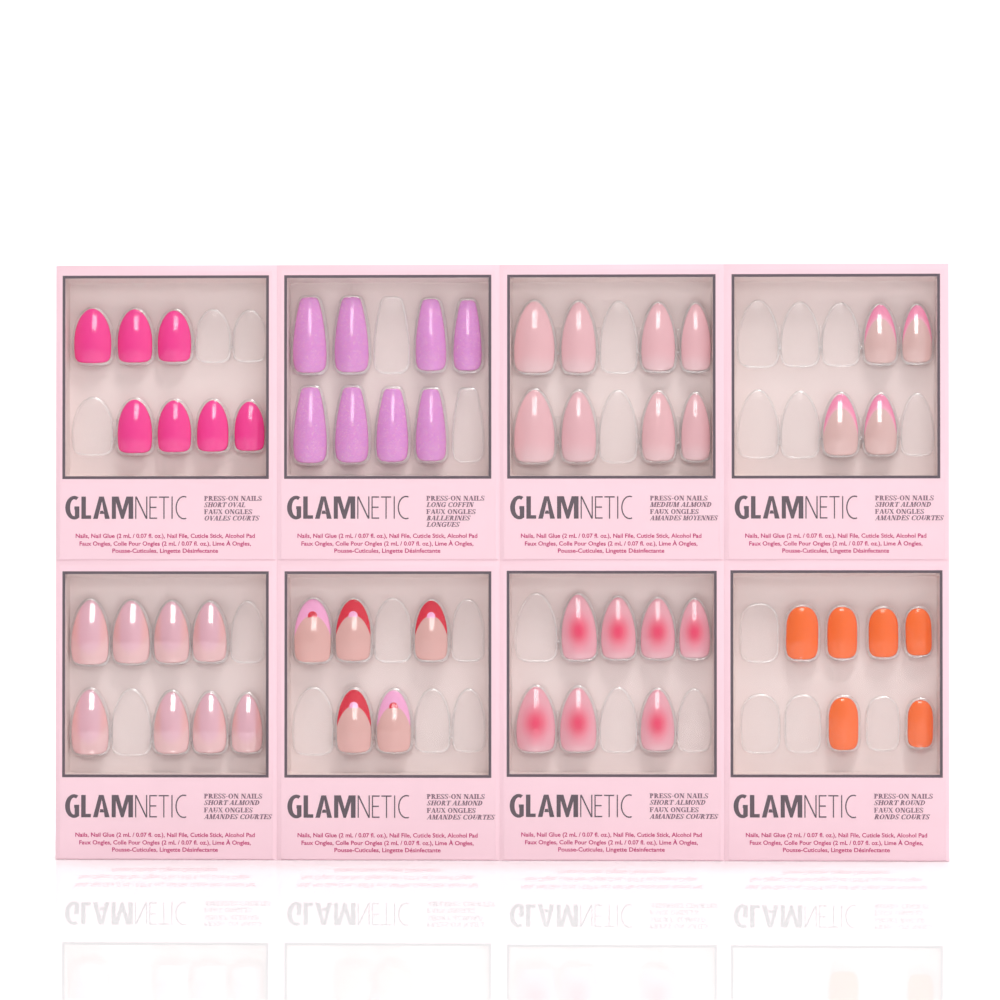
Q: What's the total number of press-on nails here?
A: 53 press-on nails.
